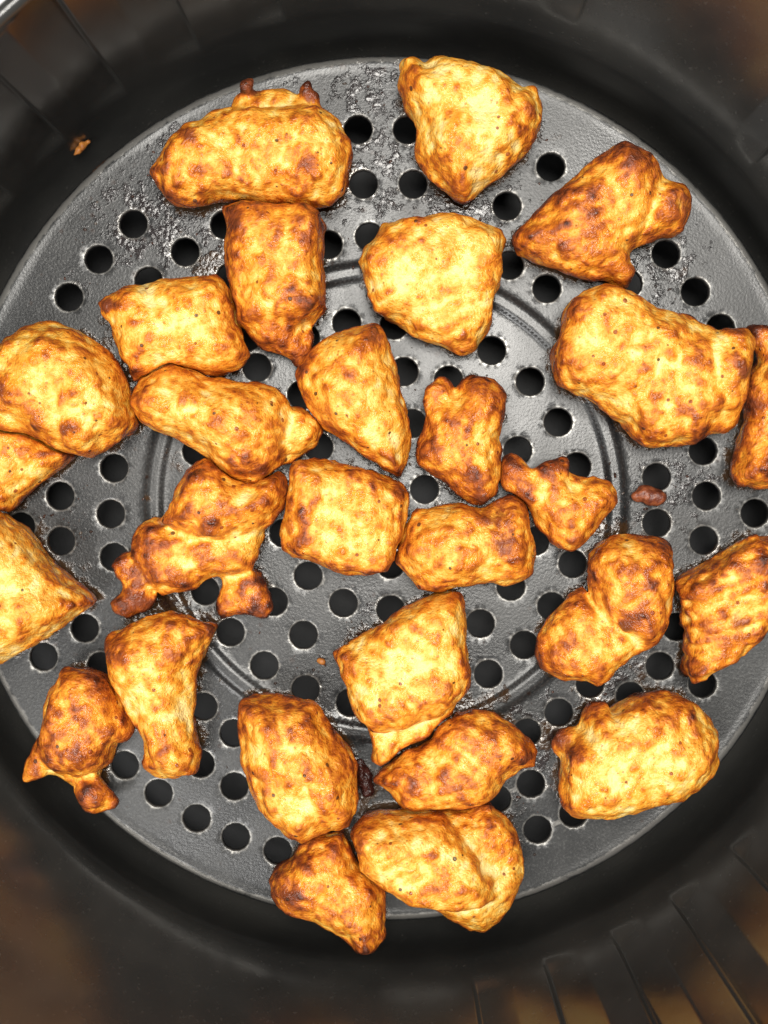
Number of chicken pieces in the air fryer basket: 28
